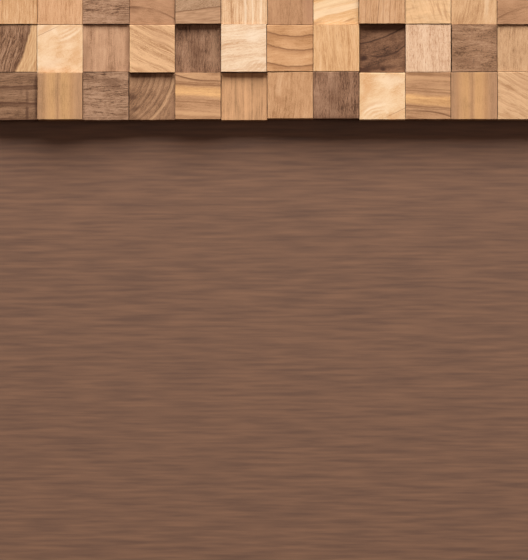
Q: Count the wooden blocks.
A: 36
